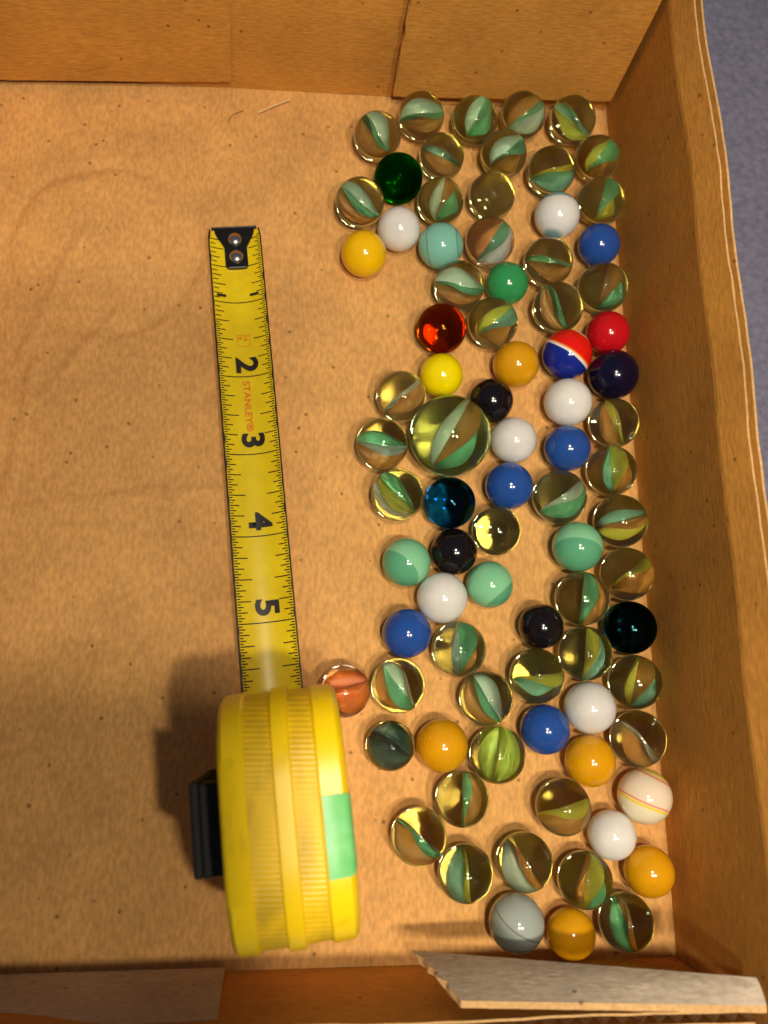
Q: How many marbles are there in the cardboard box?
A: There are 83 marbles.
